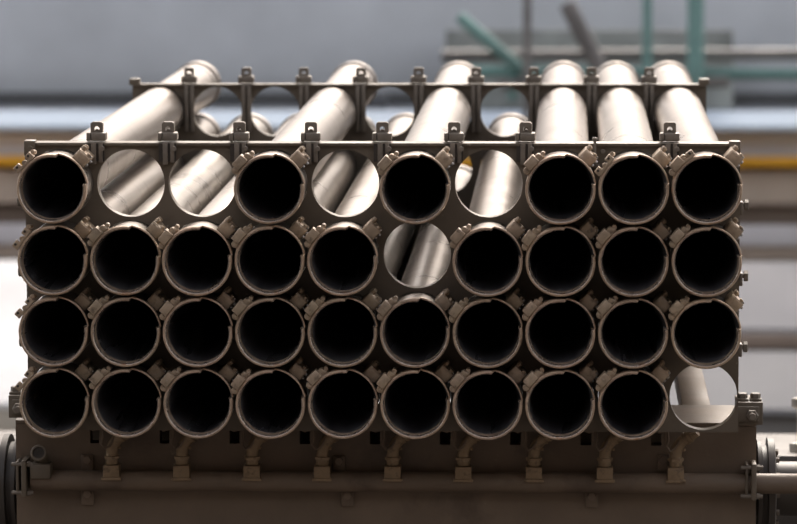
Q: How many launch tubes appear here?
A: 34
